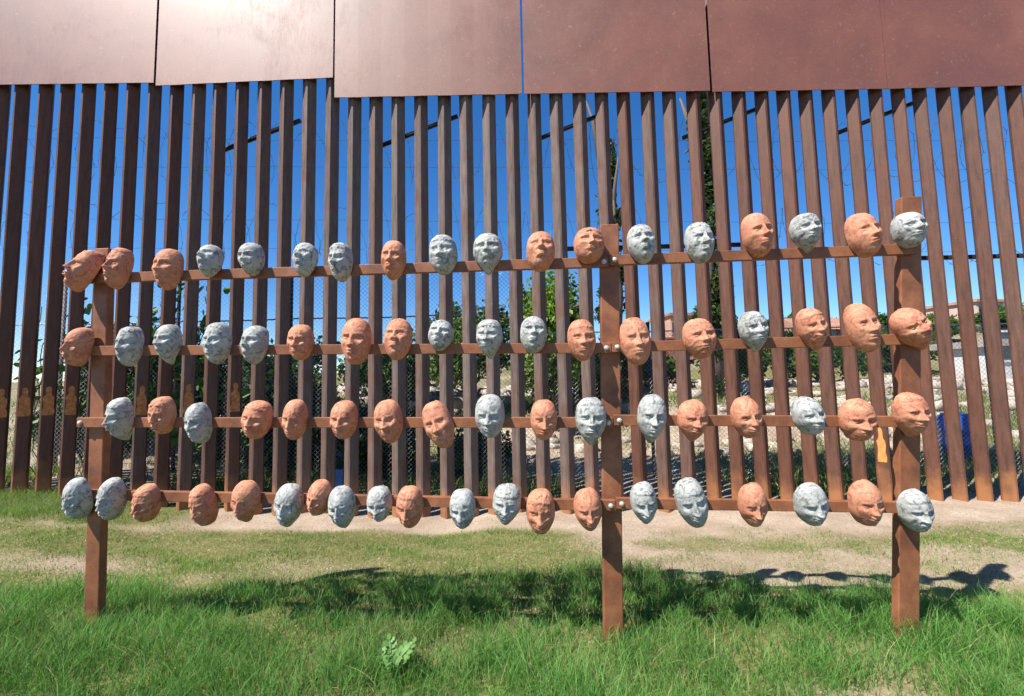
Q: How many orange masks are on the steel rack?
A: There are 38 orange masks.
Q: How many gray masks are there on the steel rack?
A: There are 35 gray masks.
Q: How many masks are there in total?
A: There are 73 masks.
